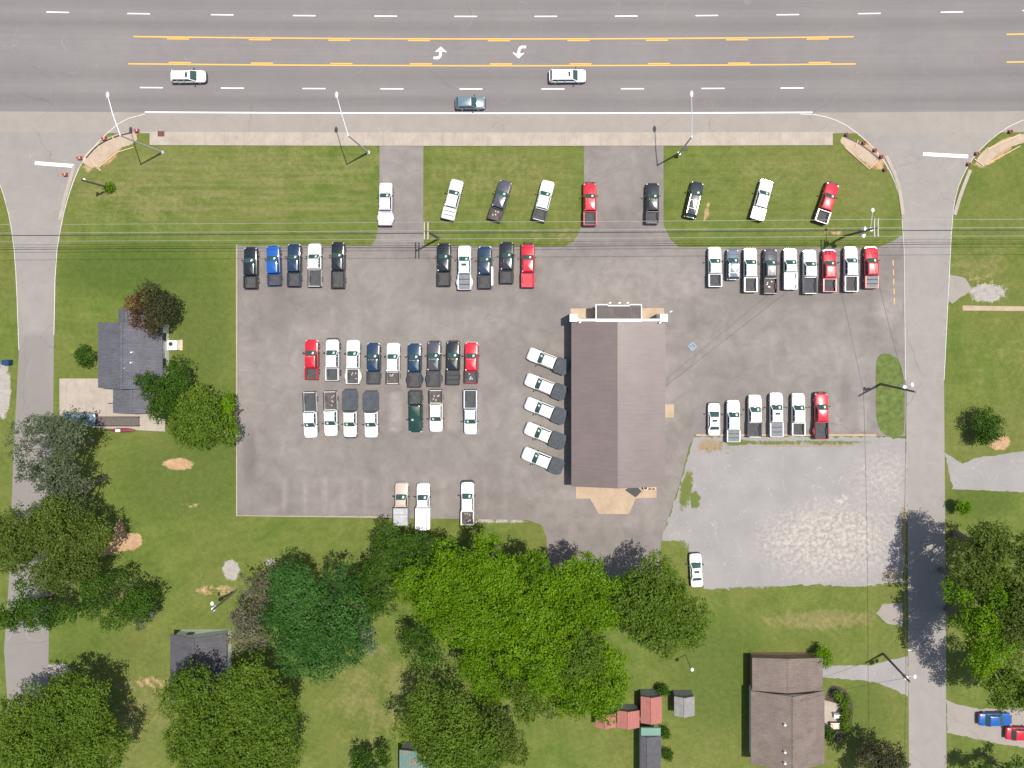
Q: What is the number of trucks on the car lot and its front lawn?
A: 55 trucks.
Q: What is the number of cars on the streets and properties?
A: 10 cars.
